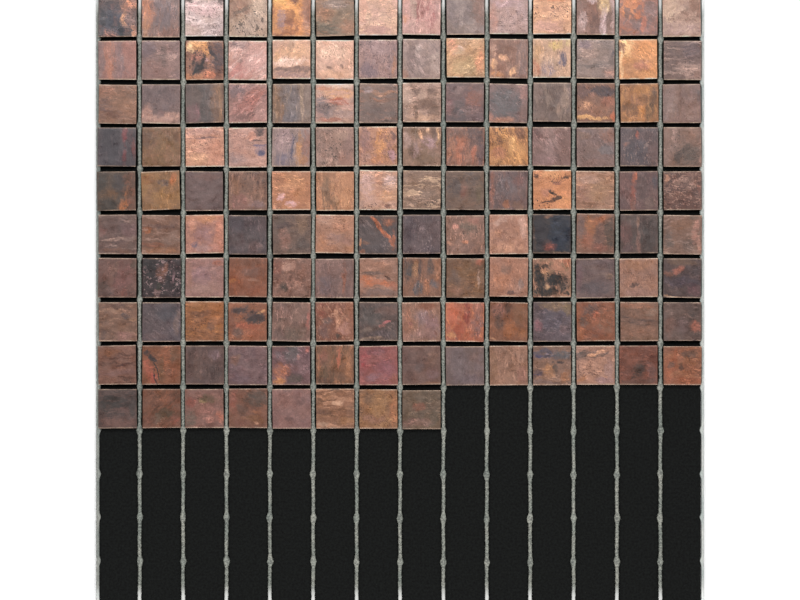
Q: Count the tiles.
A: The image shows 134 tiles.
